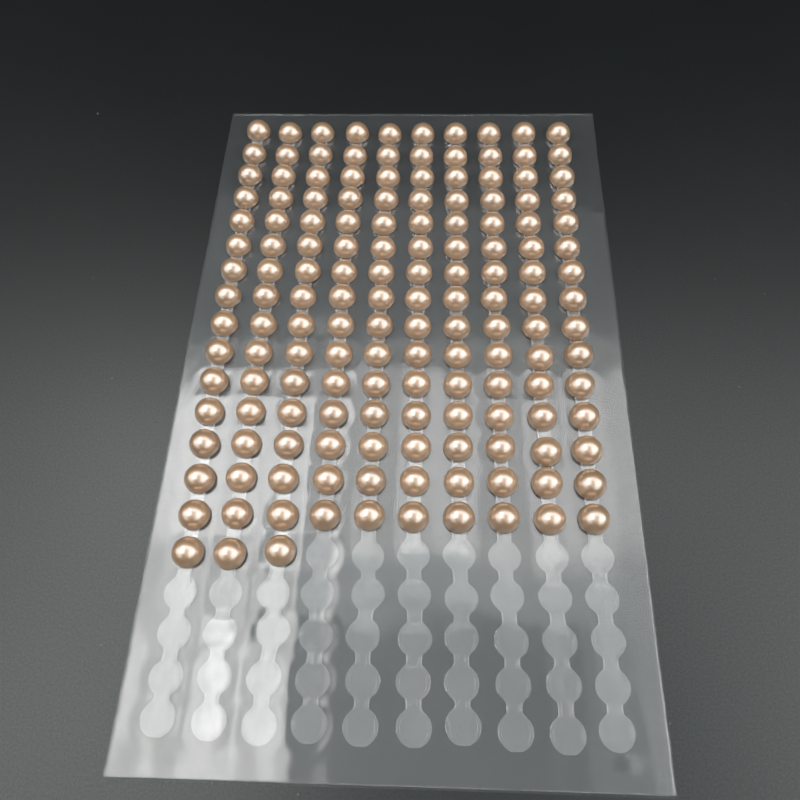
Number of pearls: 153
